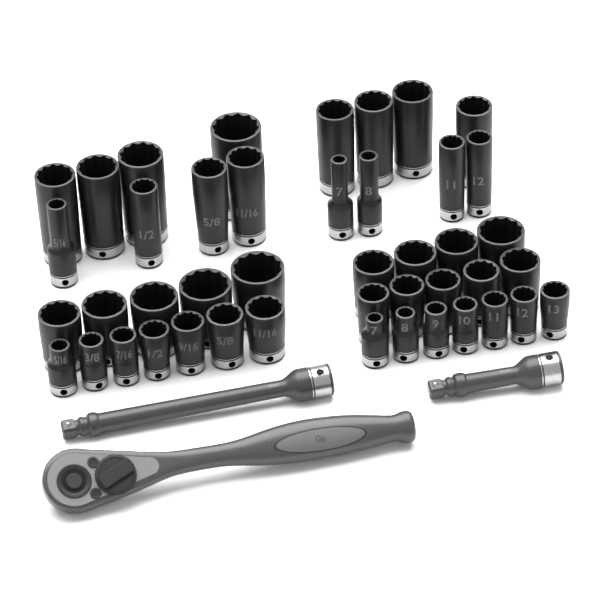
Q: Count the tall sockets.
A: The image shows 16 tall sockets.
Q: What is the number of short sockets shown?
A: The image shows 28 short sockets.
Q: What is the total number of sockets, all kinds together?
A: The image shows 44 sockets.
